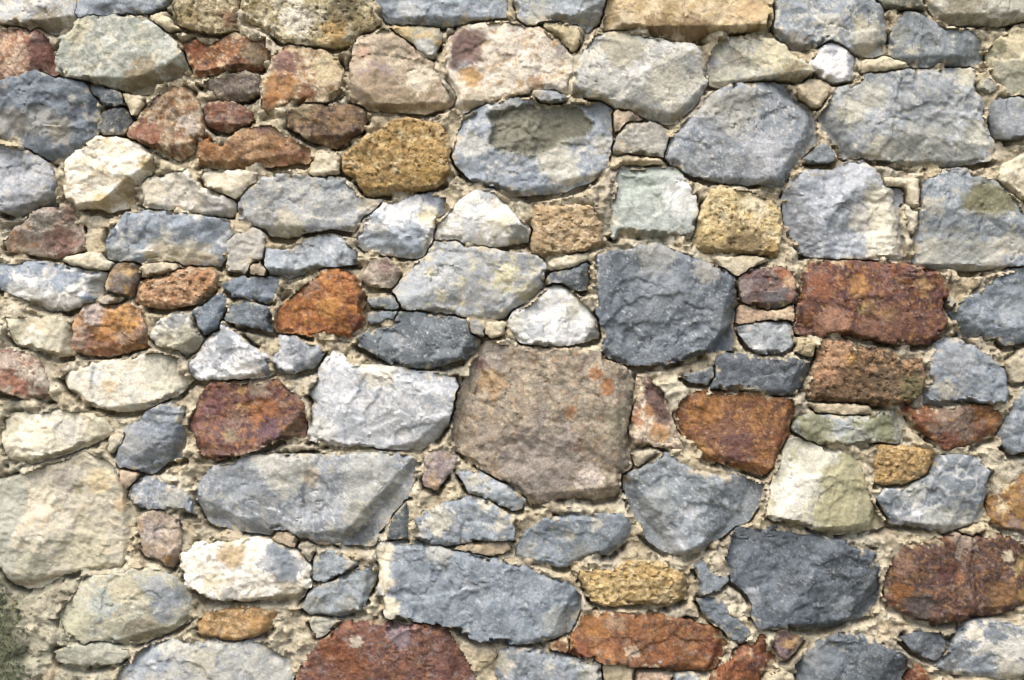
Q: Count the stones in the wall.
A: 168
